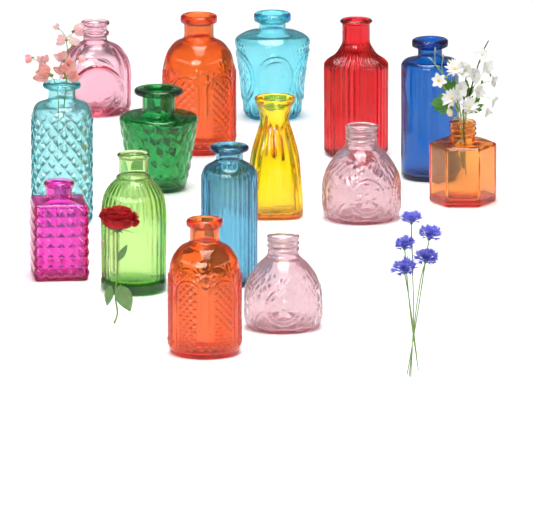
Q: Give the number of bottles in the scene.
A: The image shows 15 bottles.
